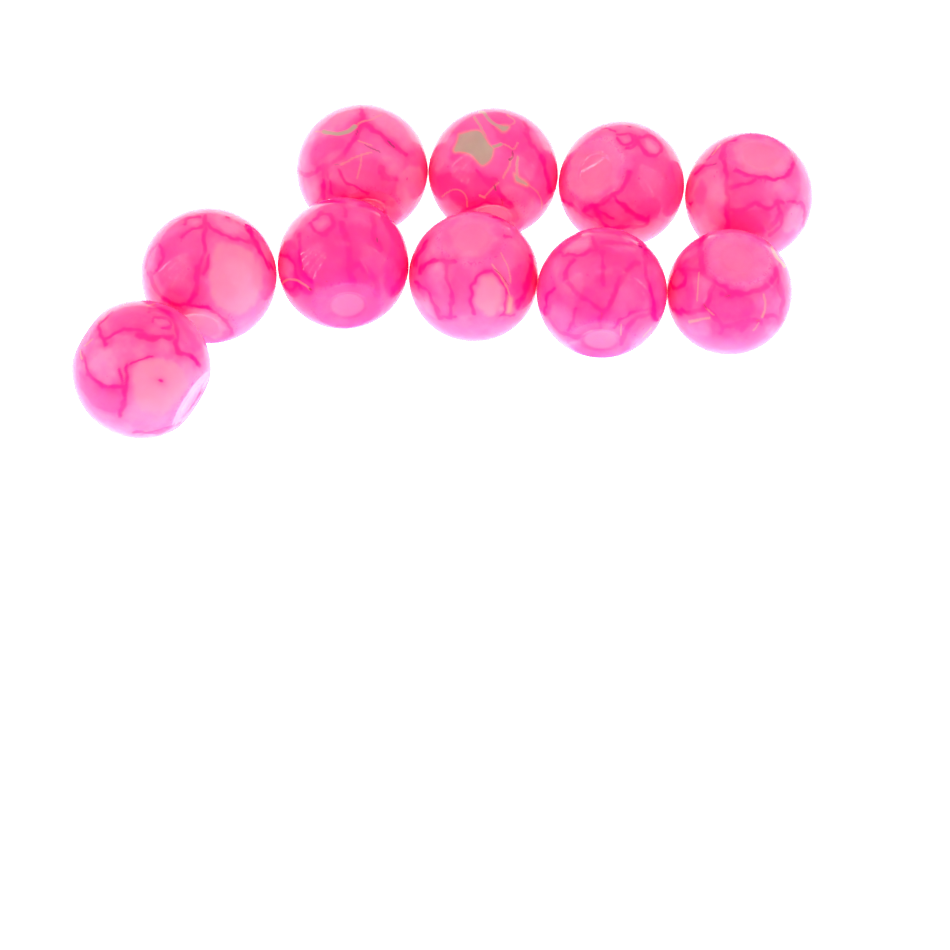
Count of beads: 10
